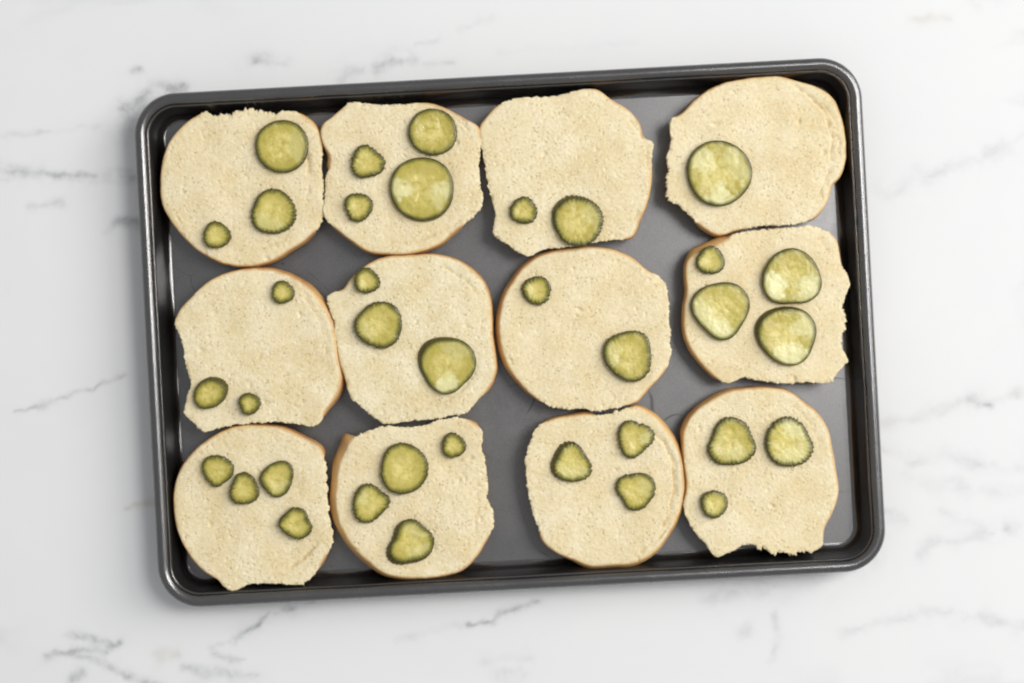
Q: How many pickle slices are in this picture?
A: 36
